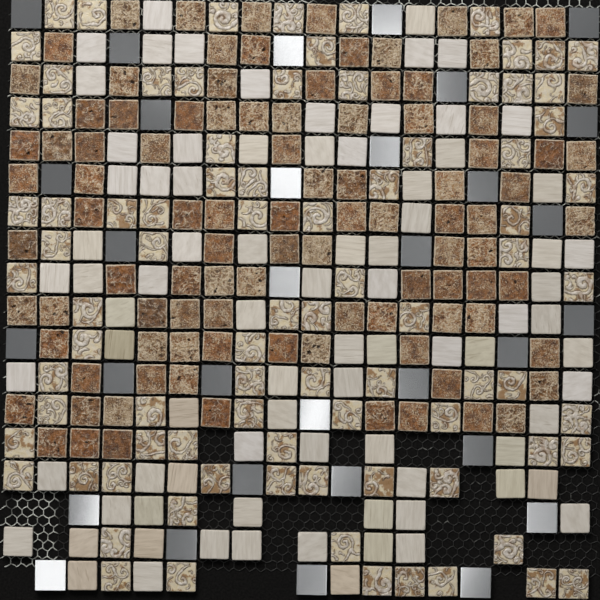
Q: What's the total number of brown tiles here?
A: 99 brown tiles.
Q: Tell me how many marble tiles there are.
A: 82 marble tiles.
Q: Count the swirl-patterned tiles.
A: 85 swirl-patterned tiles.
